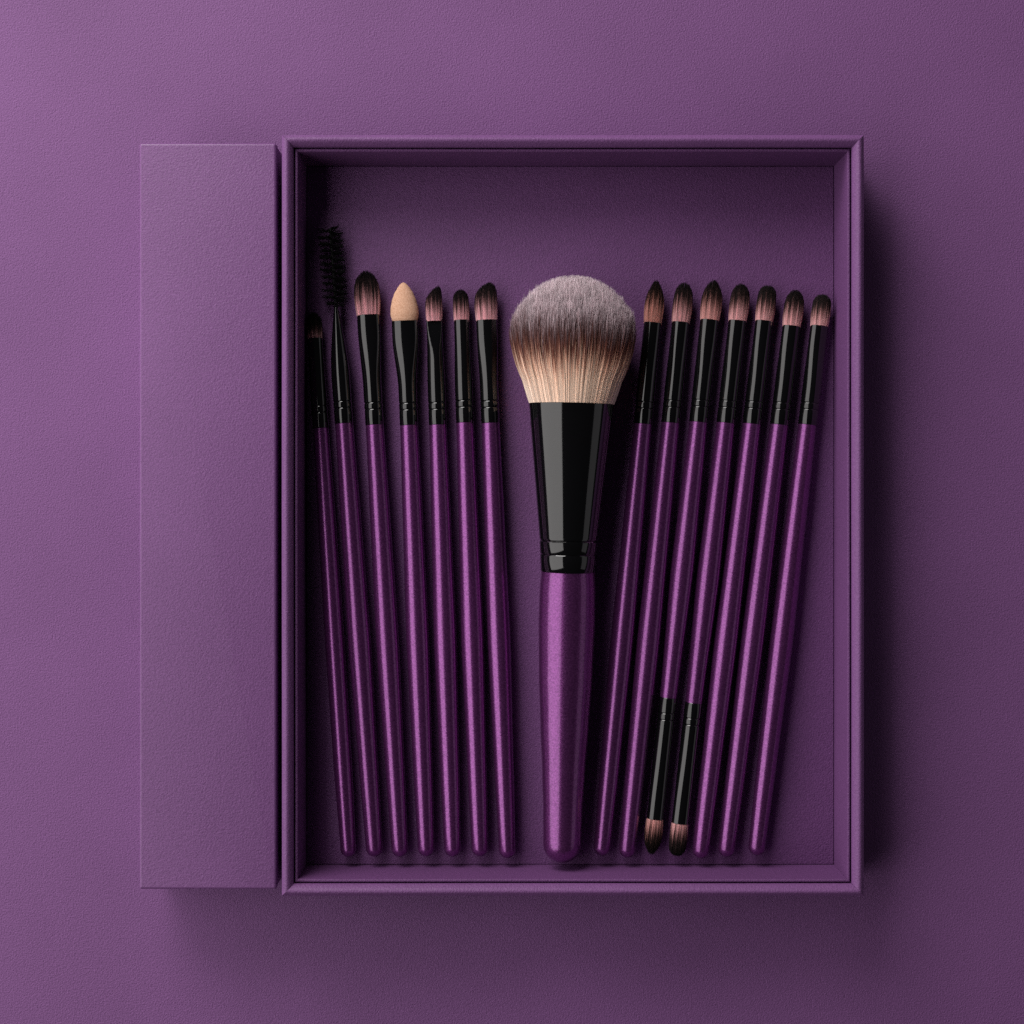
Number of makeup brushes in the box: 15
